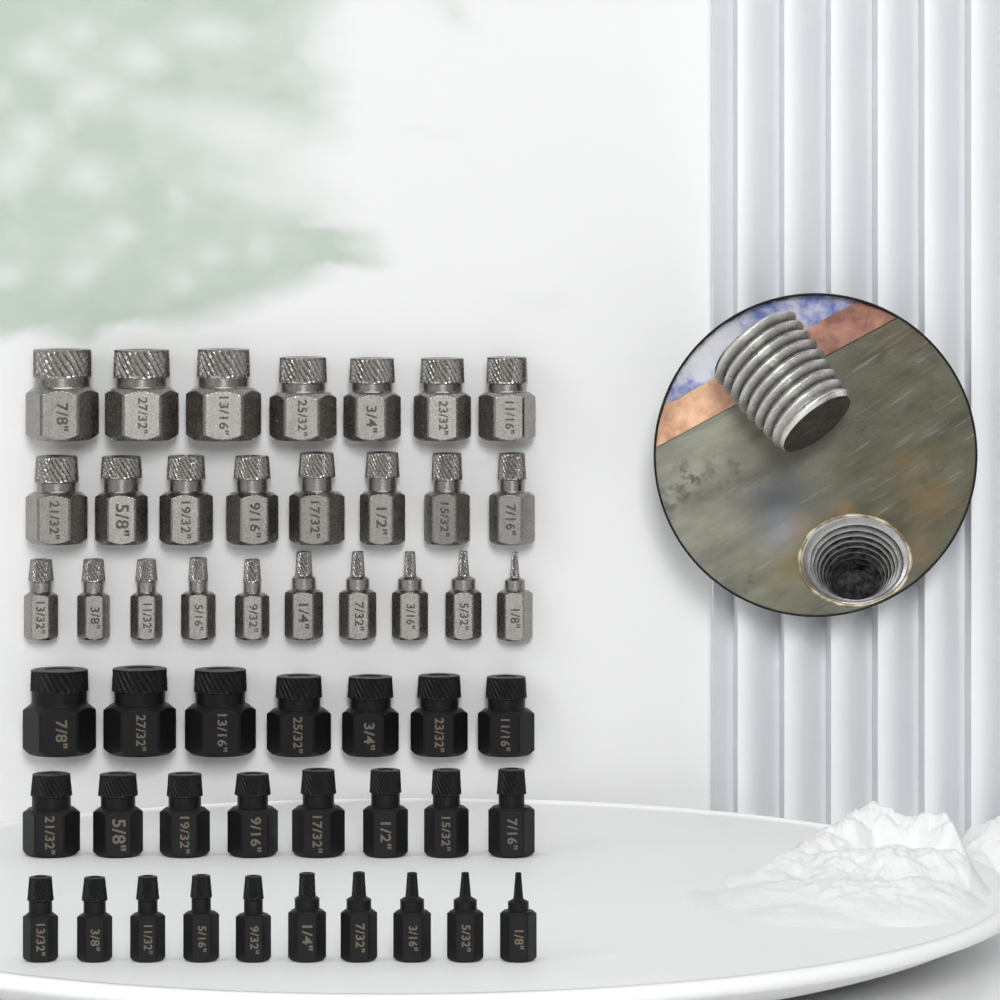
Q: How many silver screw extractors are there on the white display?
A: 25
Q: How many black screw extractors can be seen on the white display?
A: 25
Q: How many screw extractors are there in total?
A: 50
